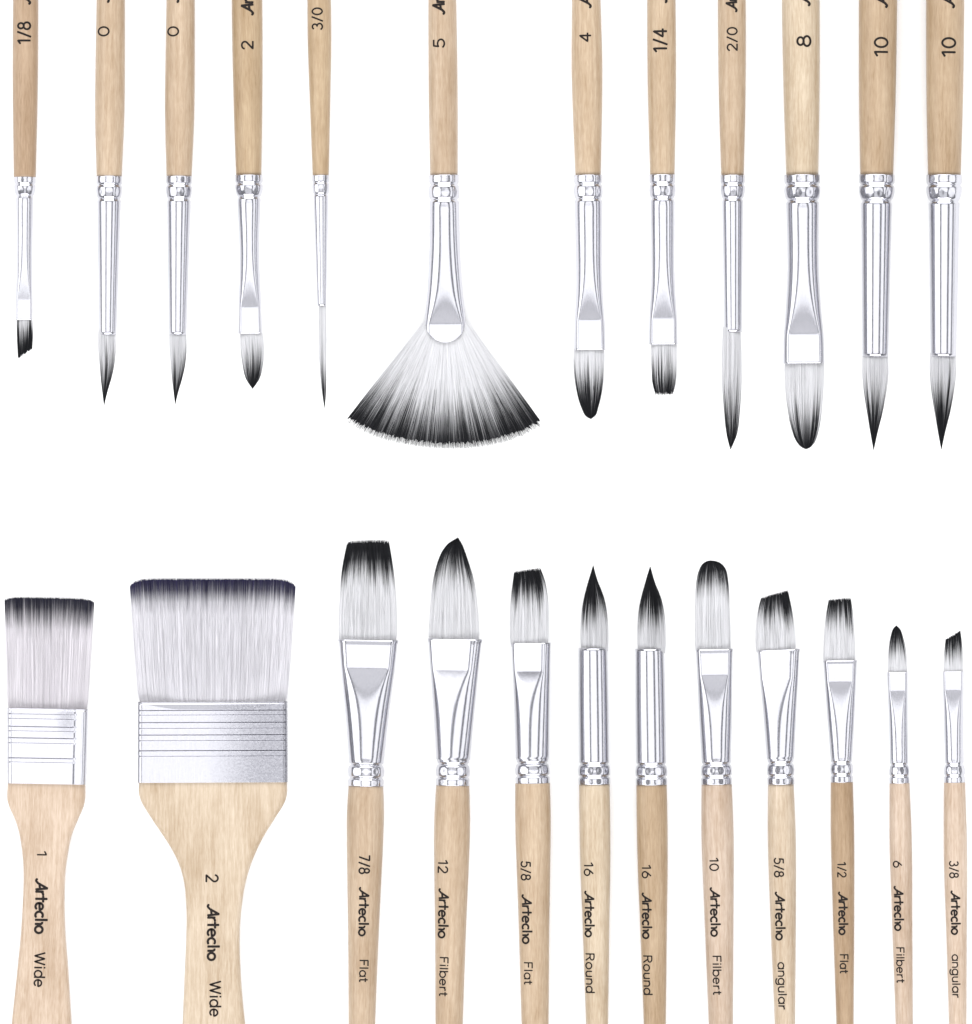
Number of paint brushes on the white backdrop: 24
